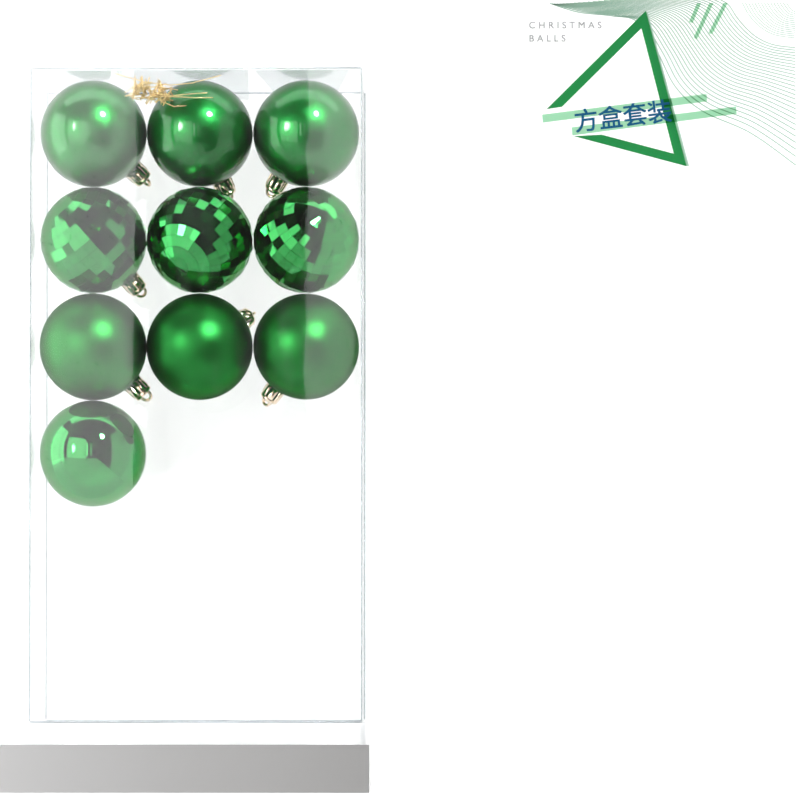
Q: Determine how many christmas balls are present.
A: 10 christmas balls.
